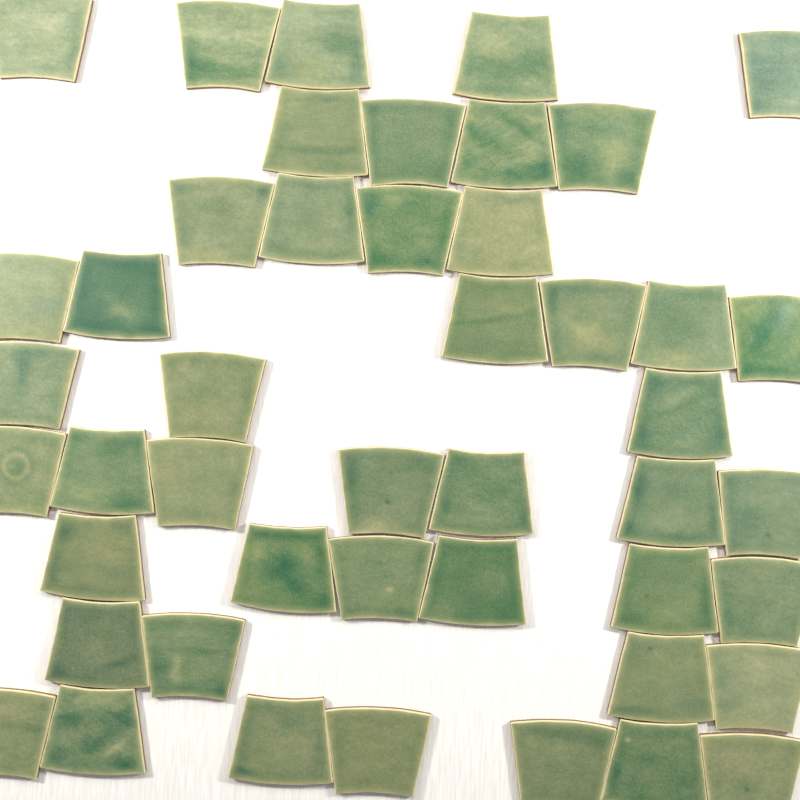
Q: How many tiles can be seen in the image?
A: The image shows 46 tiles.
